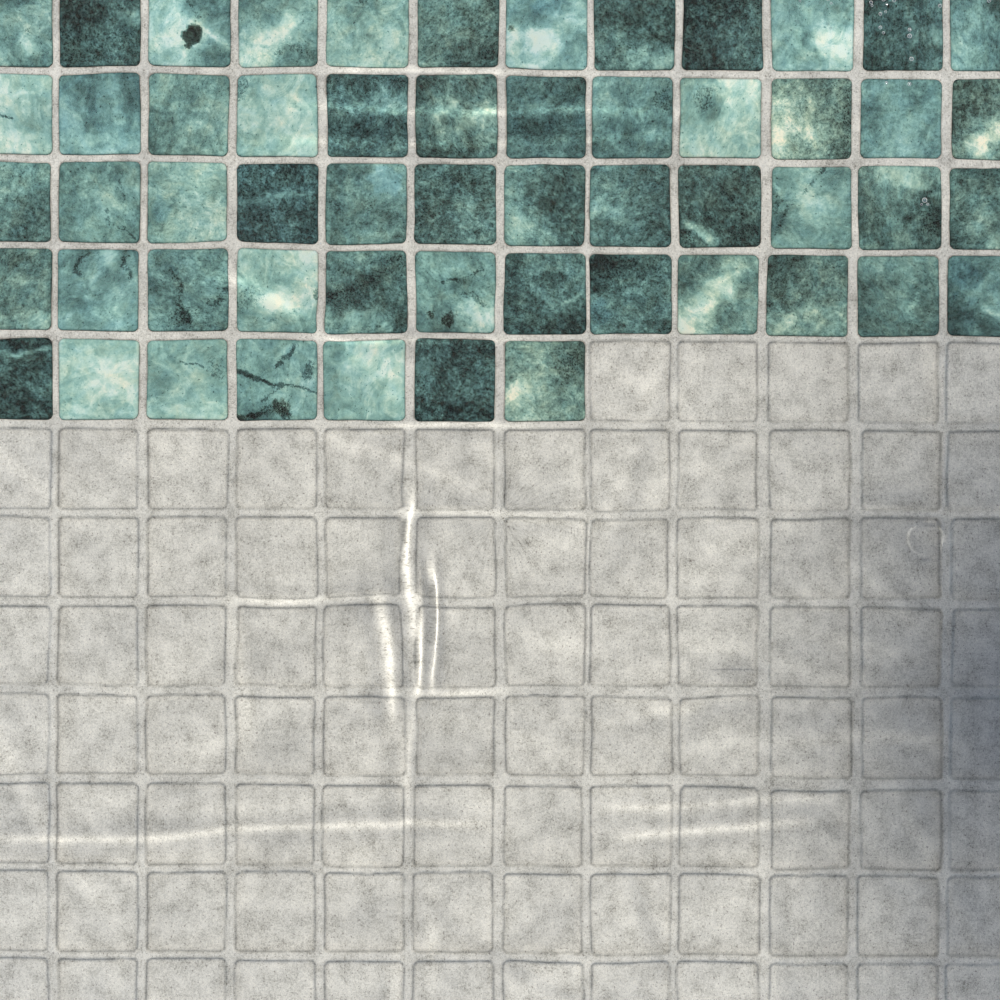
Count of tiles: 55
